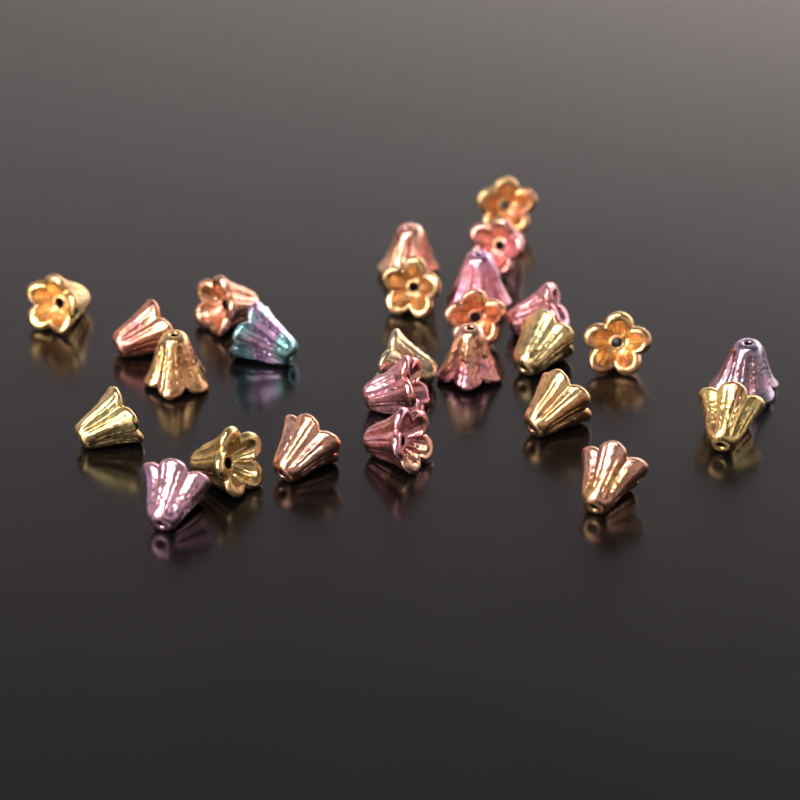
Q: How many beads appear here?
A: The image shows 26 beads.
